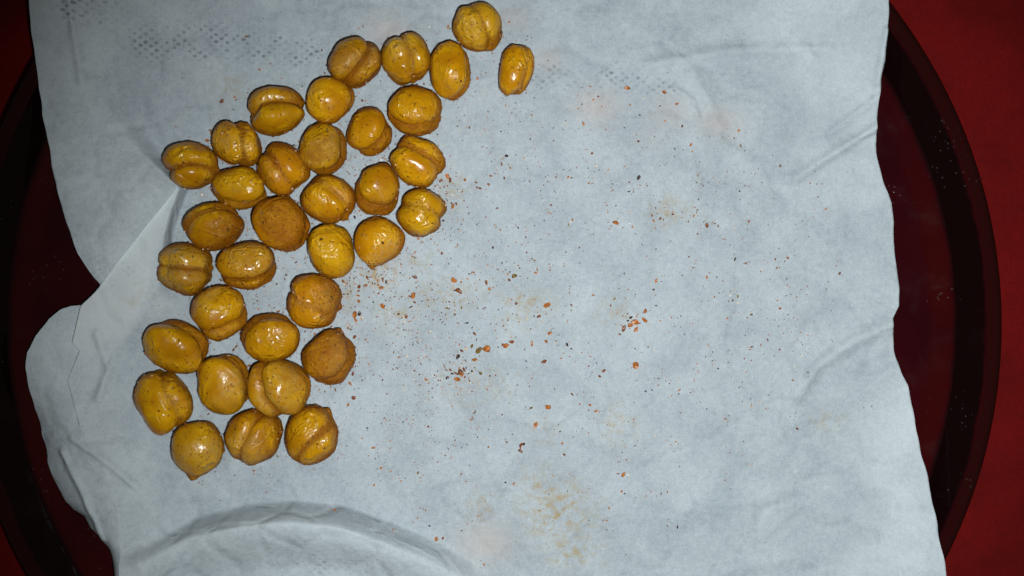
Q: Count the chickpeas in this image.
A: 35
